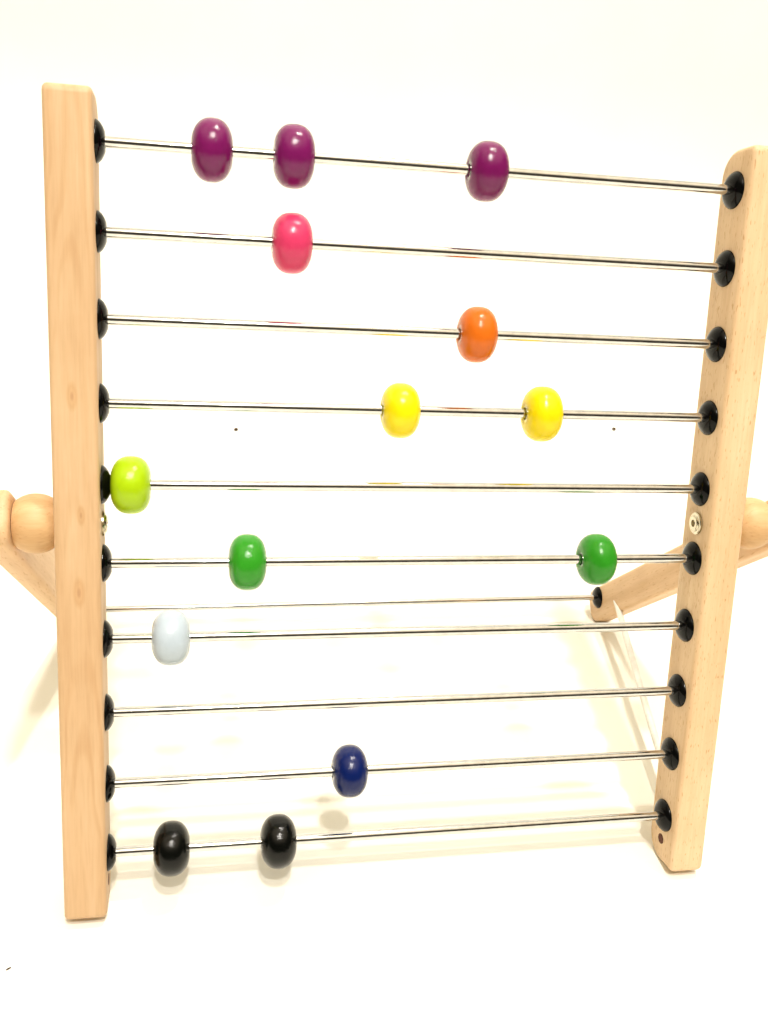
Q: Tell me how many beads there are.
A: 14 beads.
